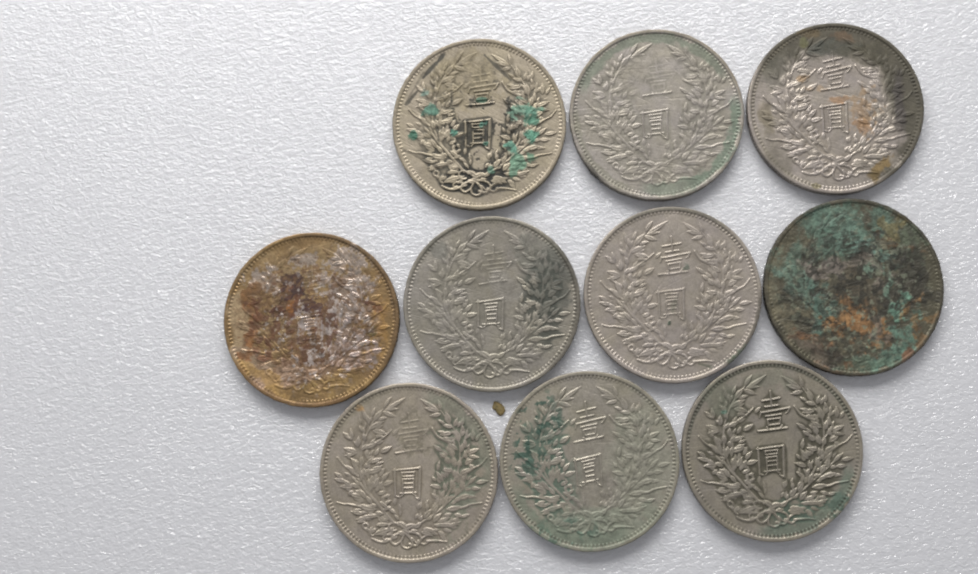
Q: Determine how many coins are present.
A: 10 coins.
